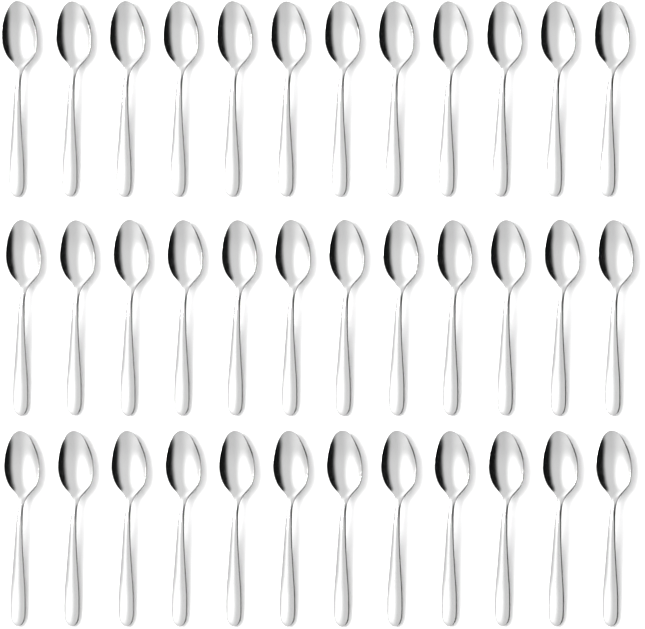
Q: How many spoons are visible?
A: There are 36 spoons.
